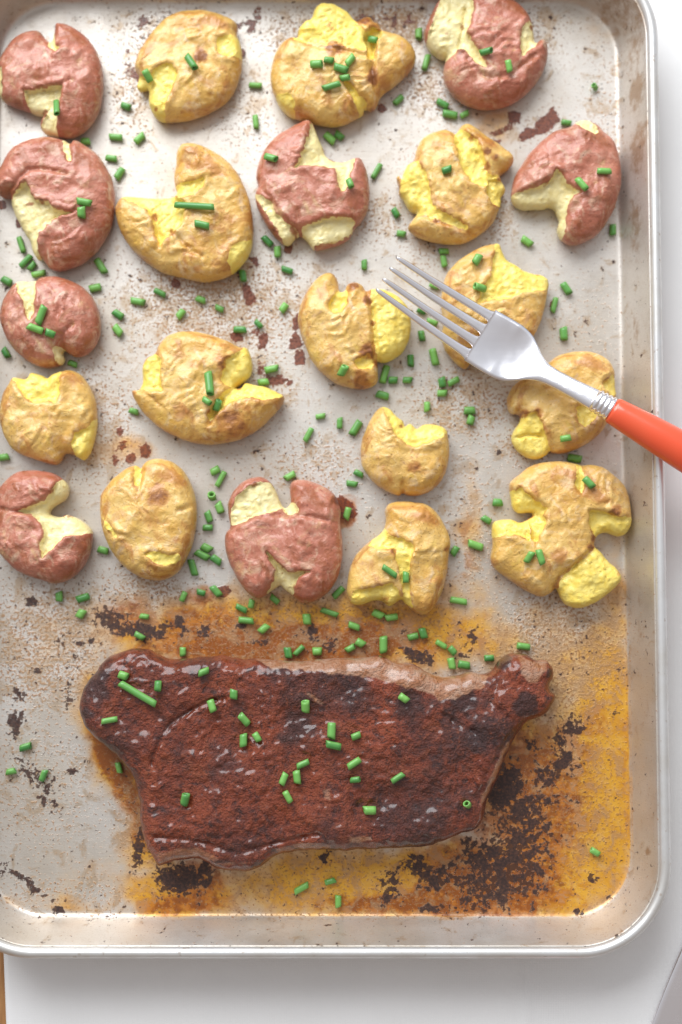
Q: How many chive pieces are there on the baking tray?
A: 200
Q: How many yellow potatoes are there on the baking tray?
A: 13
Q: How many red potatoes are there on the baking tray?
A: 8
